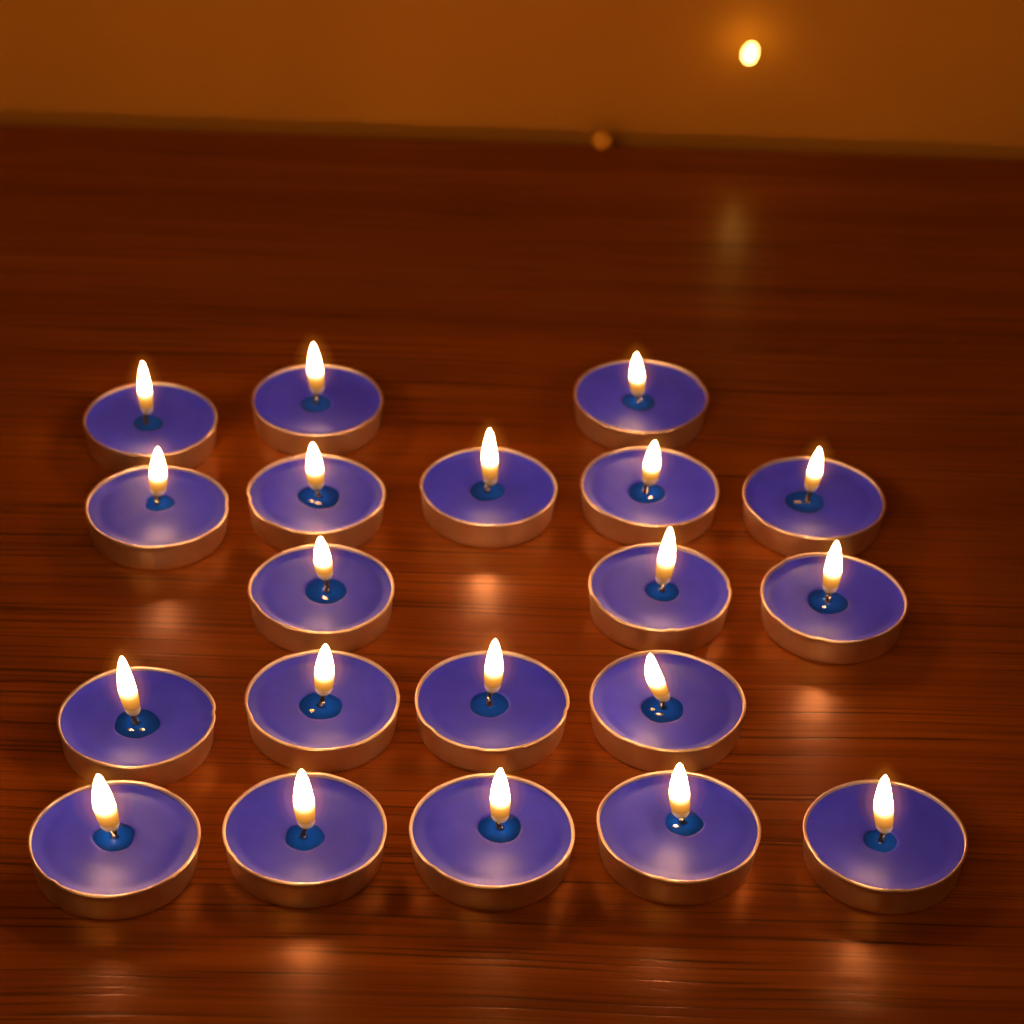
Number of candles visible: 20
